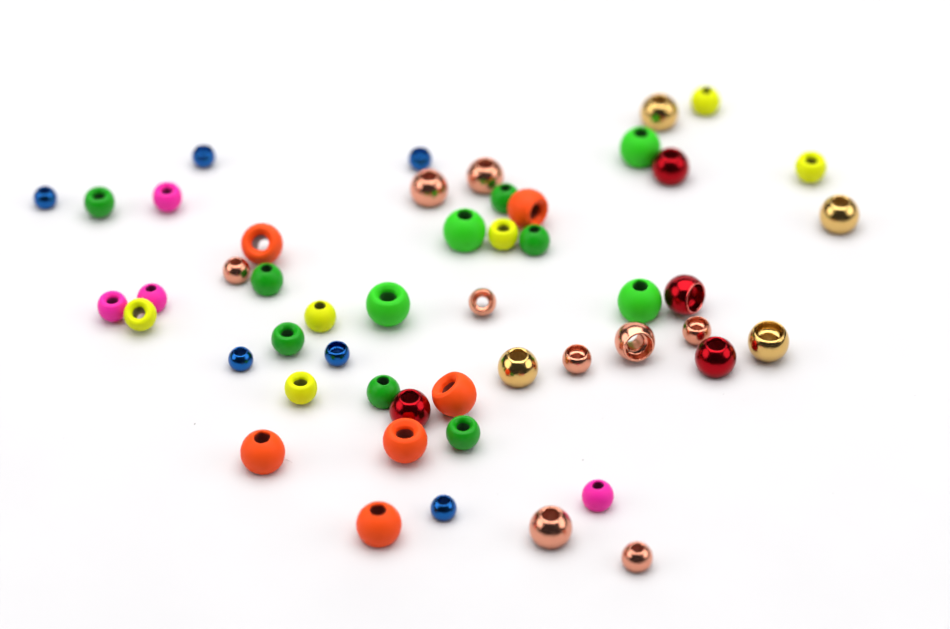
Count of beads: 50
